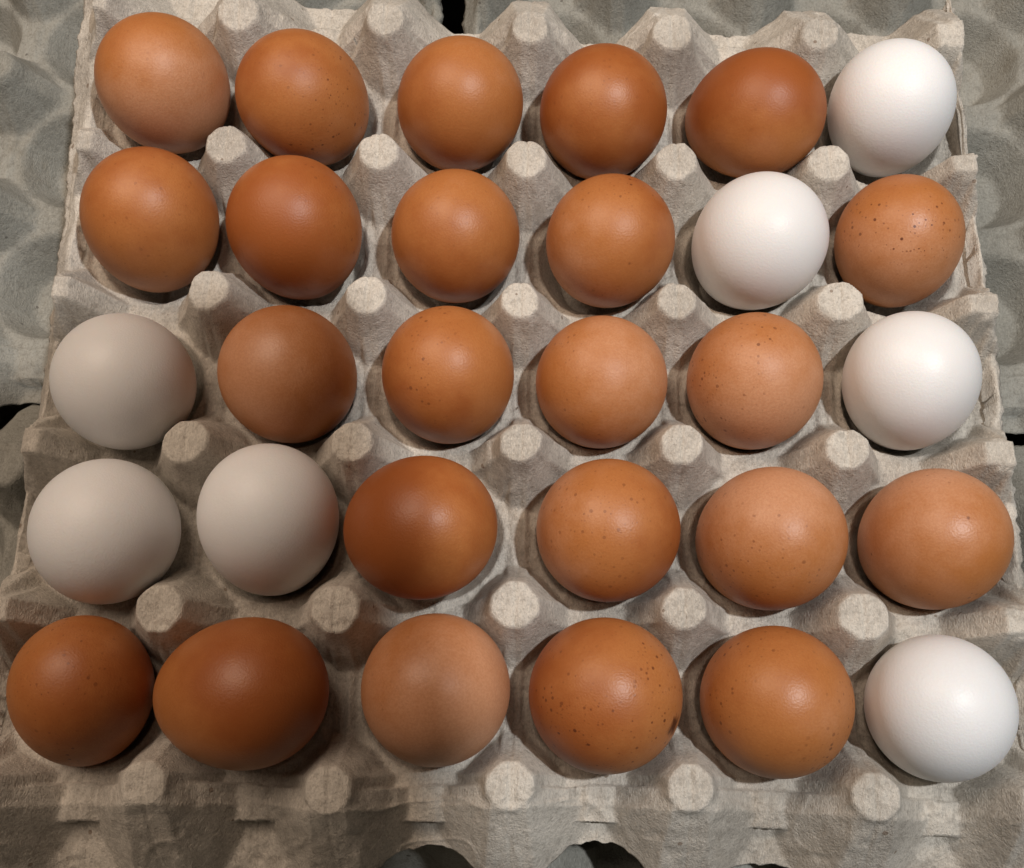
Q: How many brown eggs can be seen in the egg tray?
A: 23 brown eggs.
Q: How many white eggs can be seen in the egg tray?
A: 7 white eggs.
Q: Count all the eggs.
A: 30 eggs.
